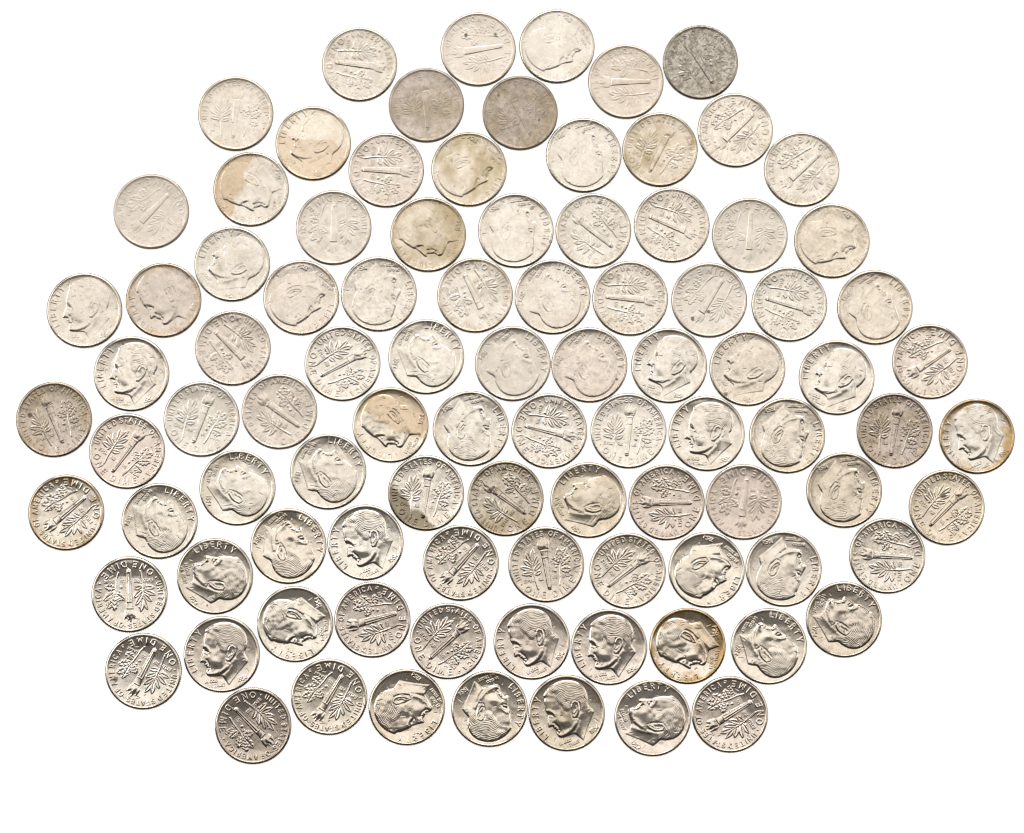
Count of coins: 95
